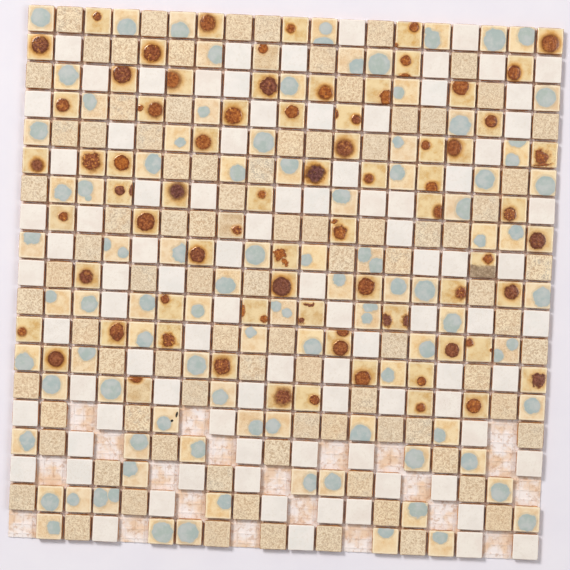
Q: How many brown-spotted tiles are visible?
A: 71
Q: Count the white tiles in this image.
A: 90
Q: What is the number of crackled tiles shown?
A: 89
